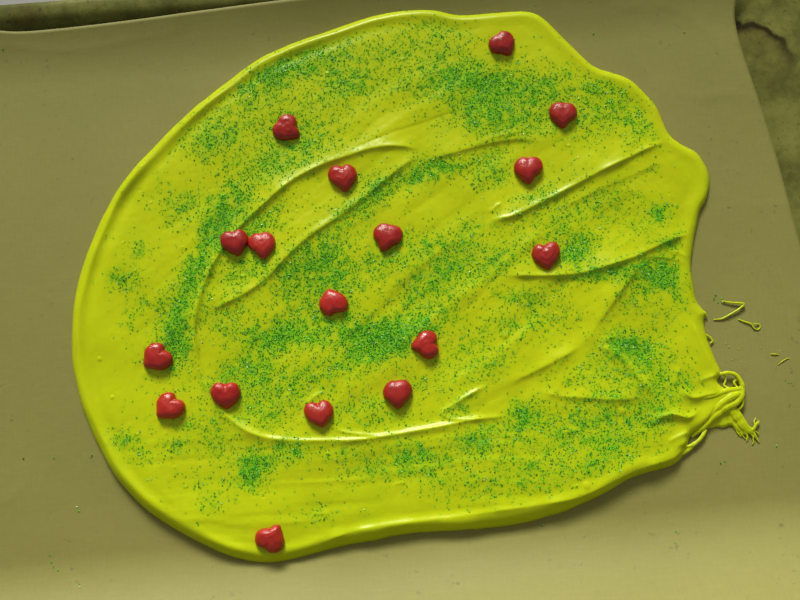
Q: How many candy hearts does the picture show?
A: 17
